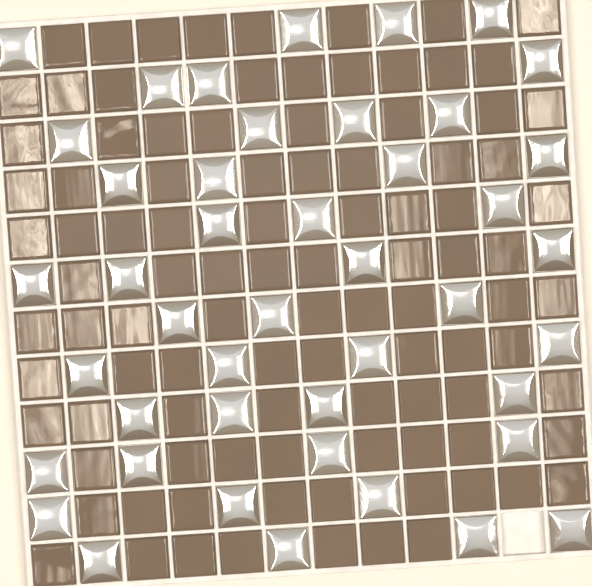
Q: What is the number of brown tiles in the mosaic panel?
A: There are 99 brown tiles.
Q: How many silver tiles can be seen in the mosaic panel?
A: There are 44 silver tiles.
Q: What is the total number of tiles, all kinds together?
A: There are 143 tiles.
